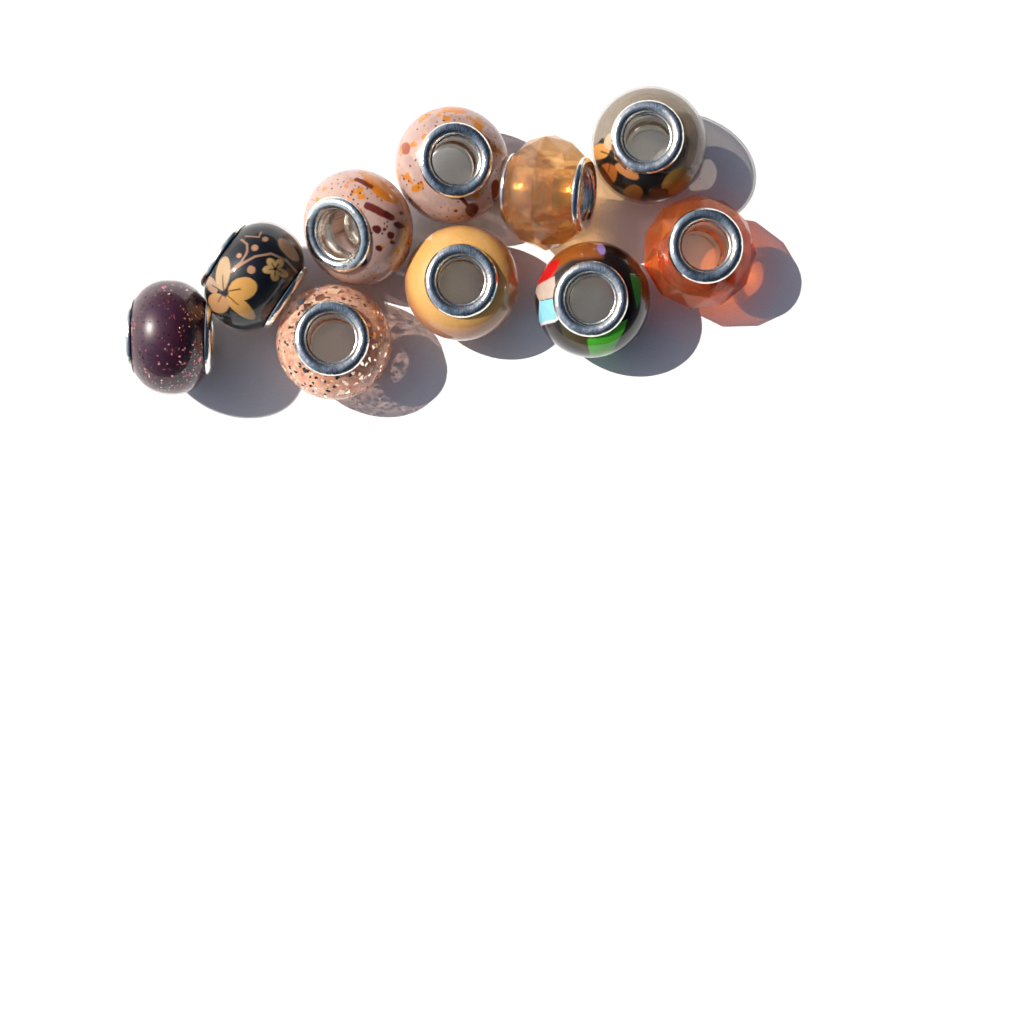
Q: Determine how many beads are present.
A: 10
